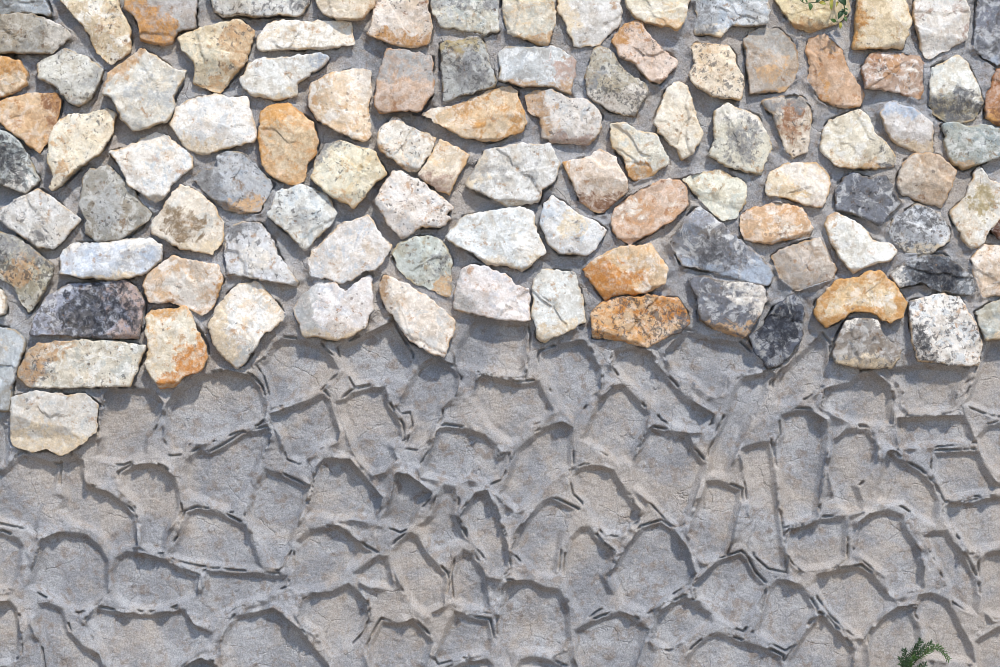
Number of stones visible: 101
